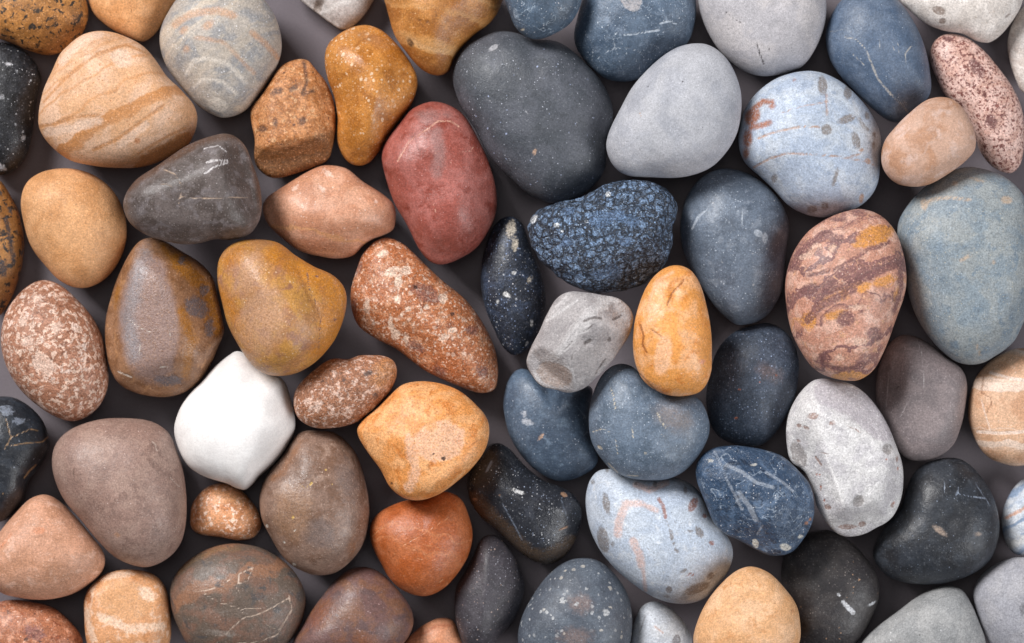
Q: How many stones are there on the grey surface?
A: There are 68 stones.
